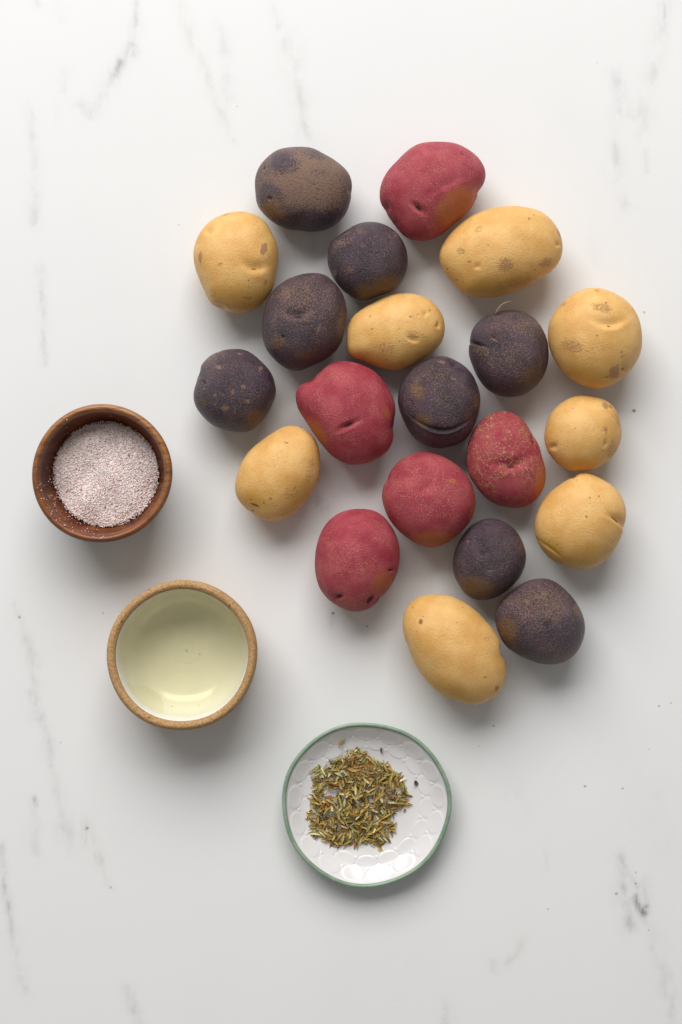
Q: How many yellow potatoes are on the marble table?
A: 8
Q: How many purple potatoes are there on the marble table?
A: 8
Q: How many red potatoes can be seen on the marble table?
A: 5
